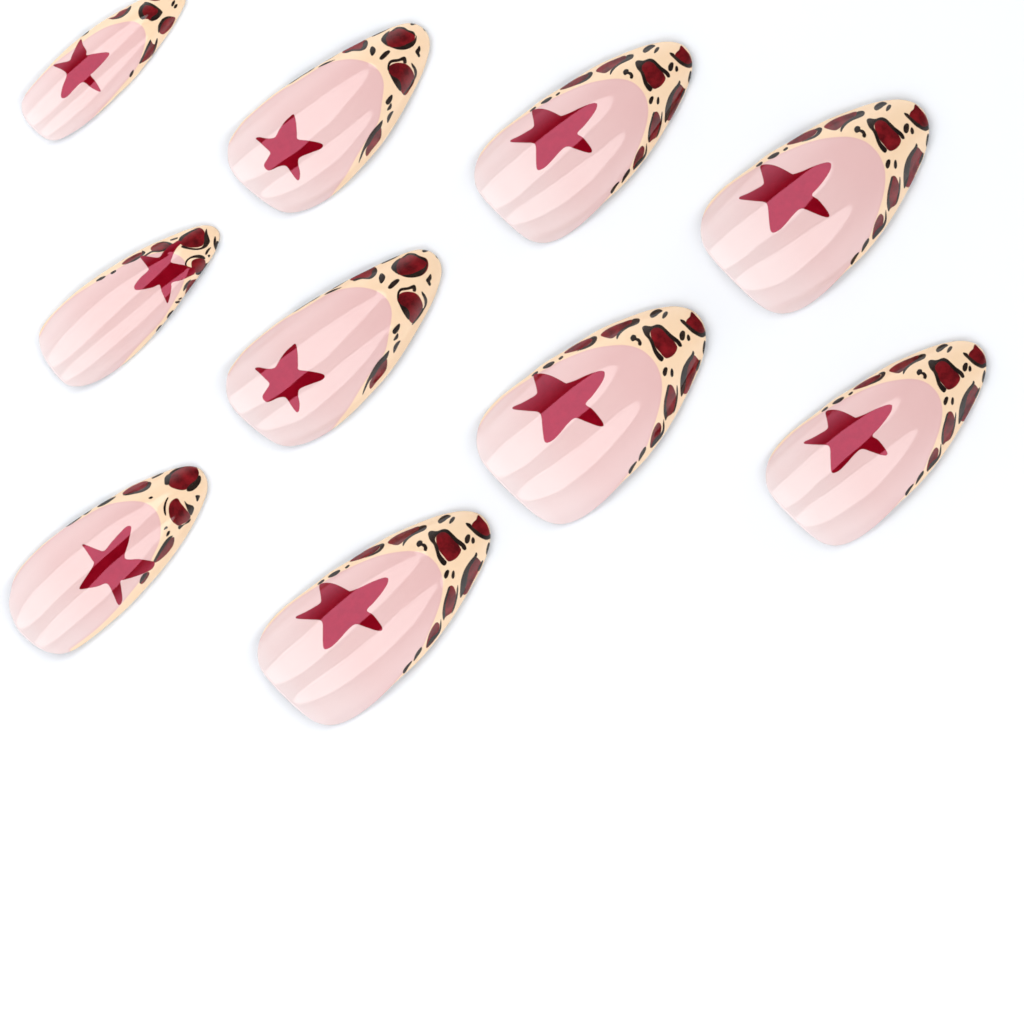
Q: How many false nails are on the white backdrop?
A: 10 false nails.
